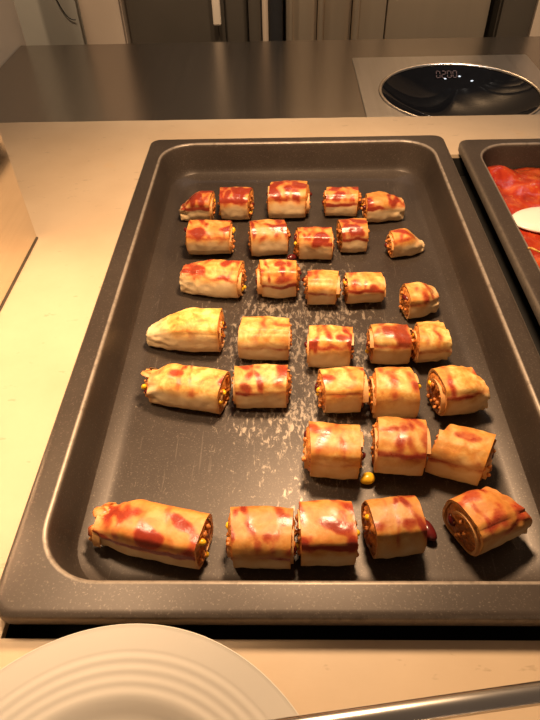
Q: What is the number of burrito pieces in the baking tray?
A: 33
